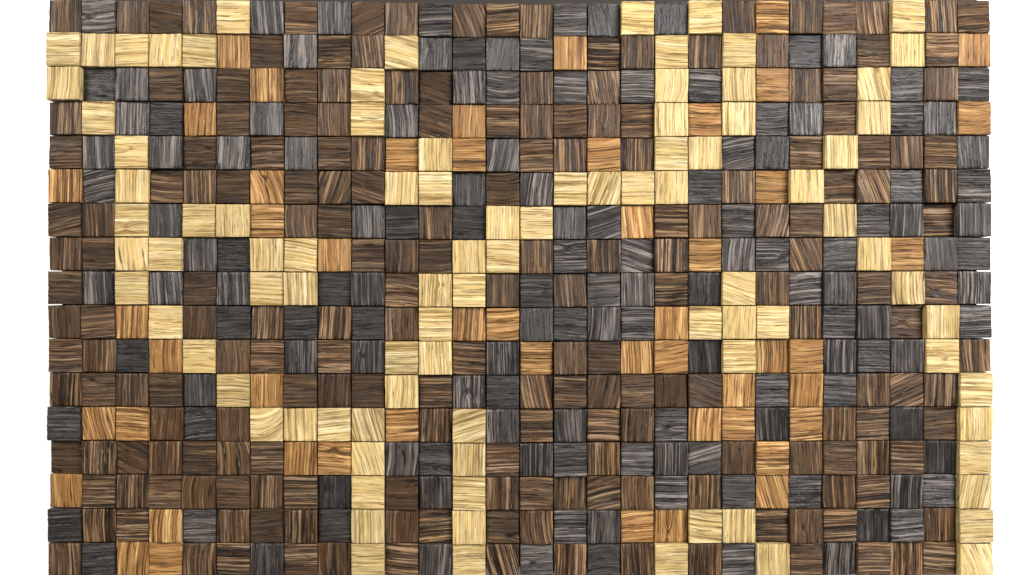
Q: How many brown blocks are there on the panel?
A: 198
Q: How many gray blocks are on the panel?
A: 136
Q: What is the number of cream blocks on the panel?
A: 92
